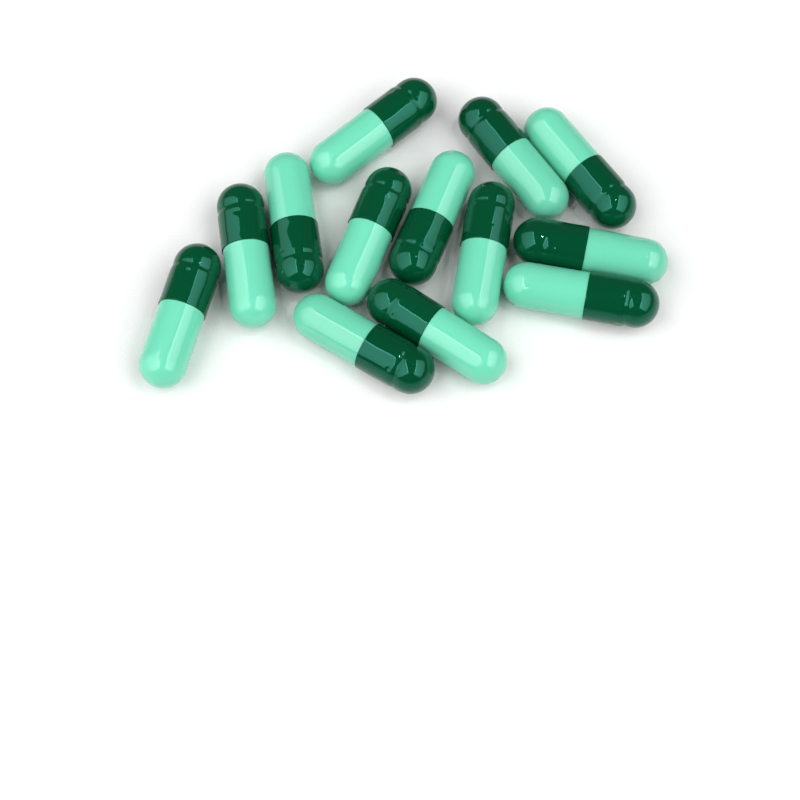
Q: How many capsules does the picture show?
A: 13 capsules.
